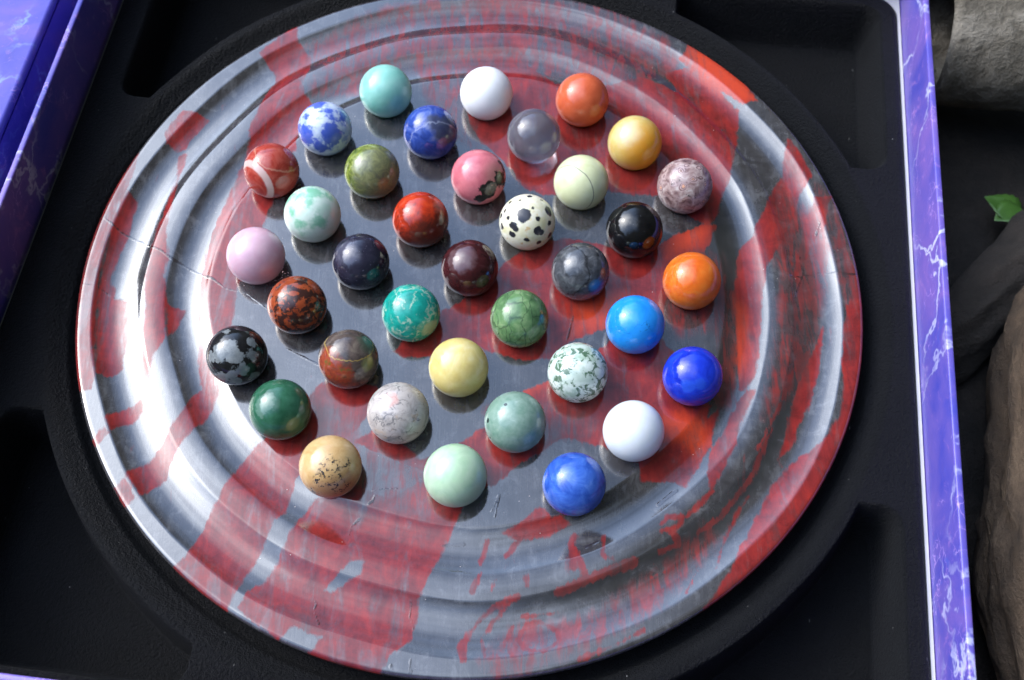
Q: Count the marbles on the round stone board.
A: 37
